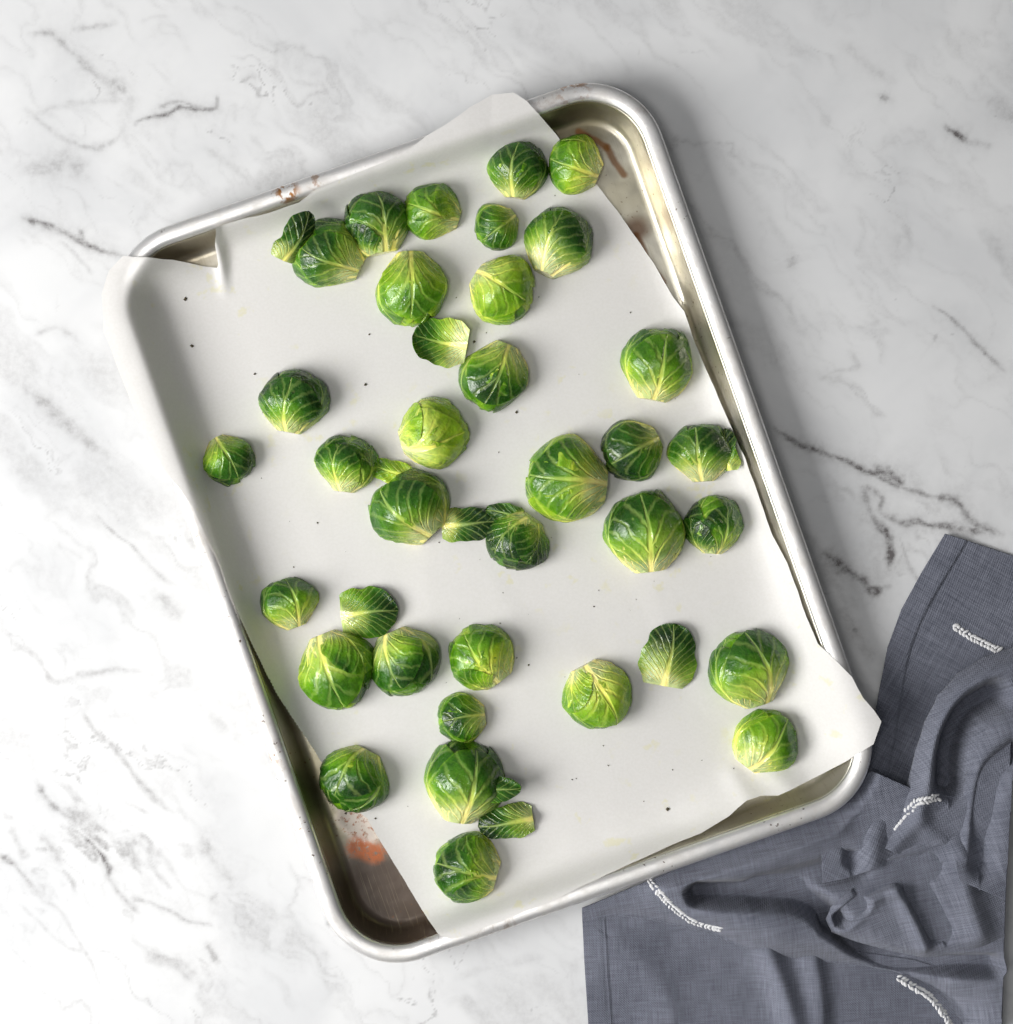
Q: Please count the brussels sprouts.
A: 33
